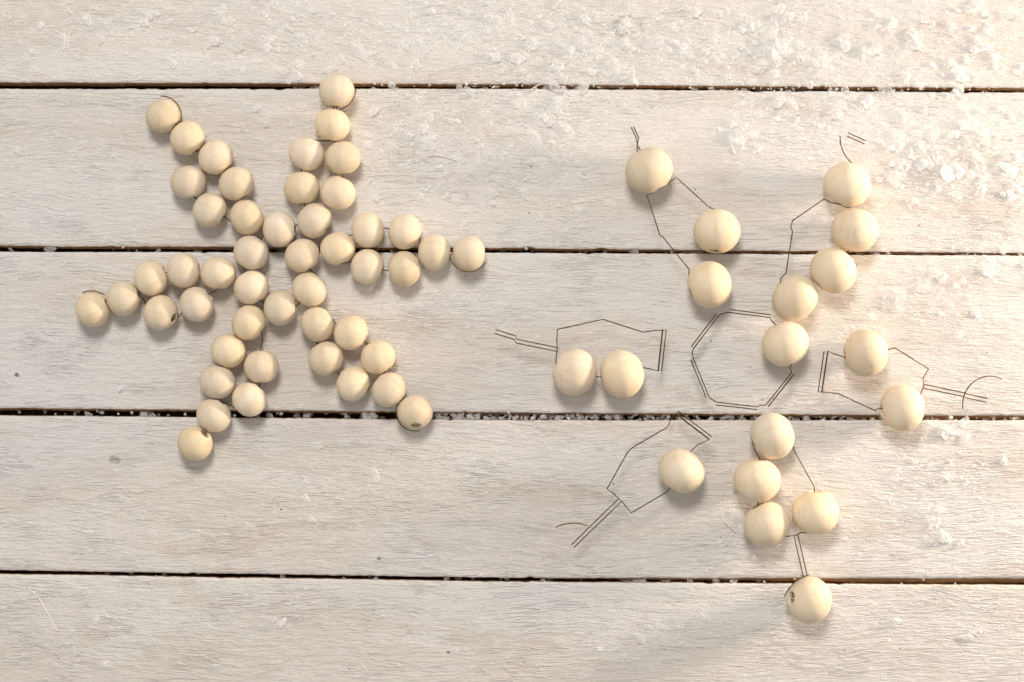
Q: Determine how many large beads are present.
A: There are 18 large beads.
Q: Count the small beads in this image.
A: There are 48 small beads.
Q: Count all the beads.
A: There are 66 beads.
